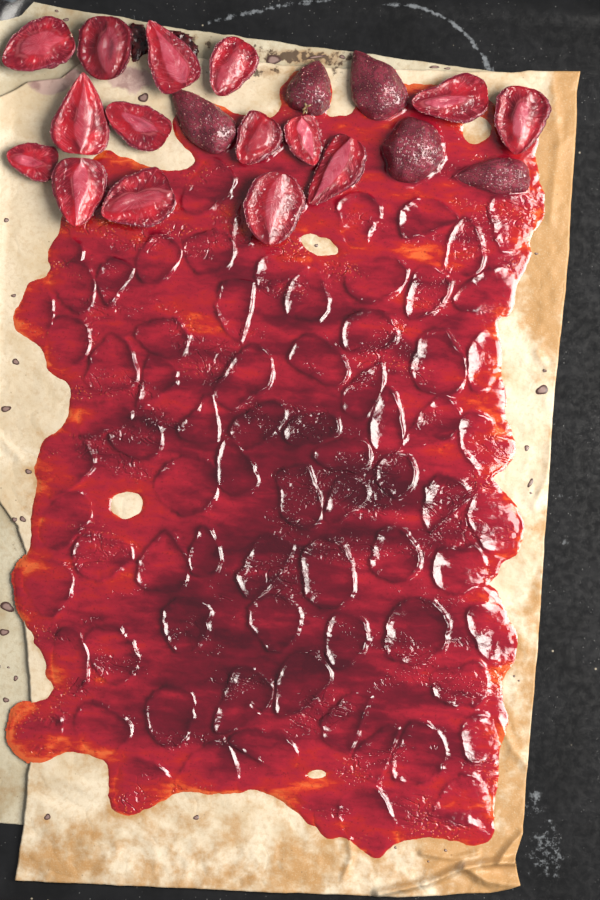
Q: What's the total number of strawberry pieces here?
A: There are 20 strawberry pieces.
